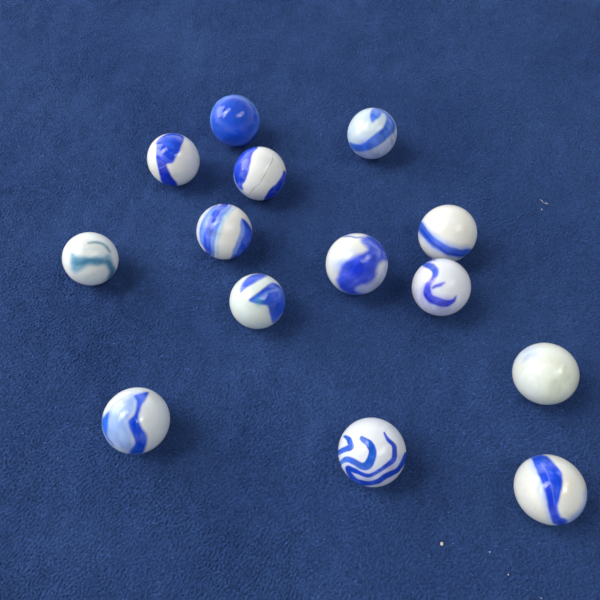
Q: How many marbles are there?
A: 14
